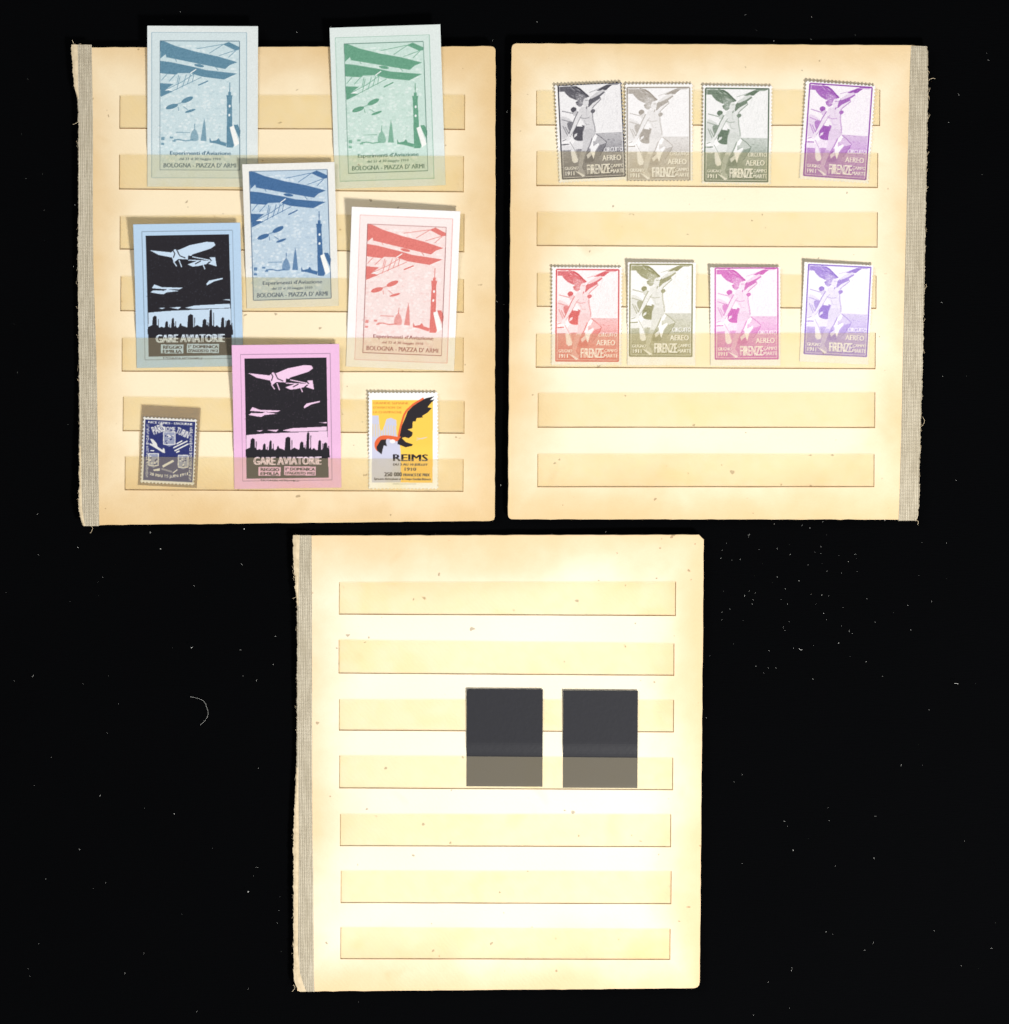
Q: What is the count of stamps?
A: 16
